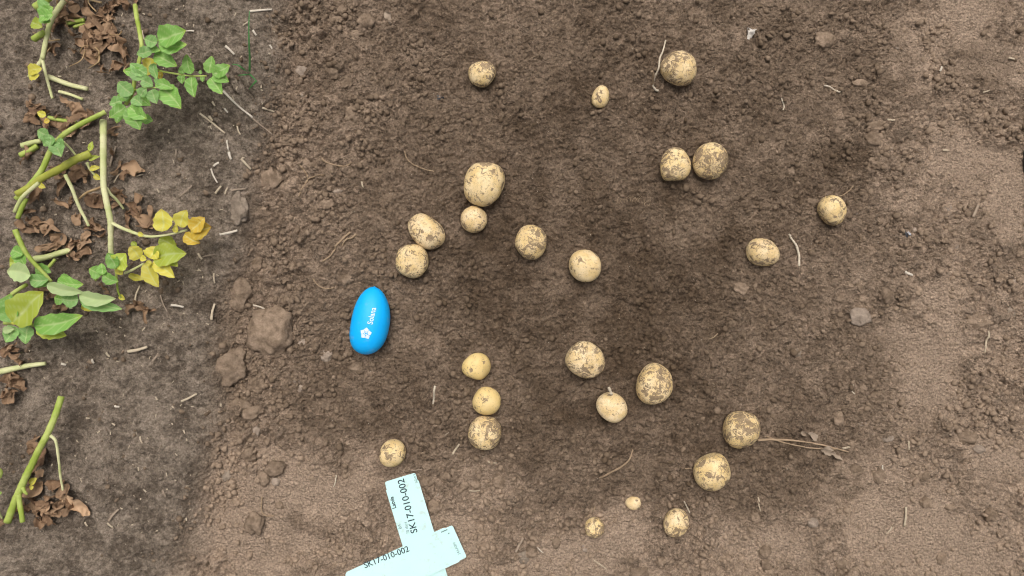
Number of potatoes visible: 25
